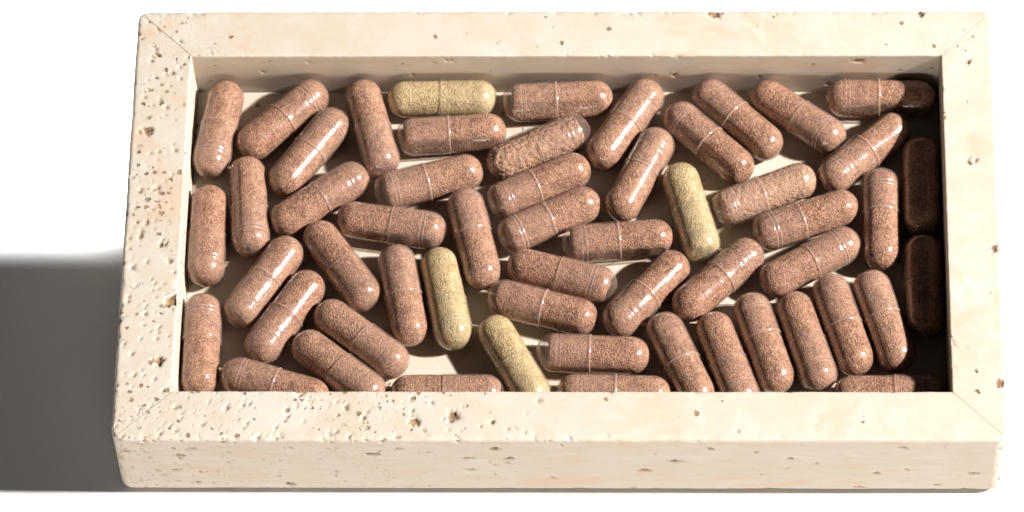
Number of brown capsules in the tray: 51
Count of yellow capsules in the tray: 4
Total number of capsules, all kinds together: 55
